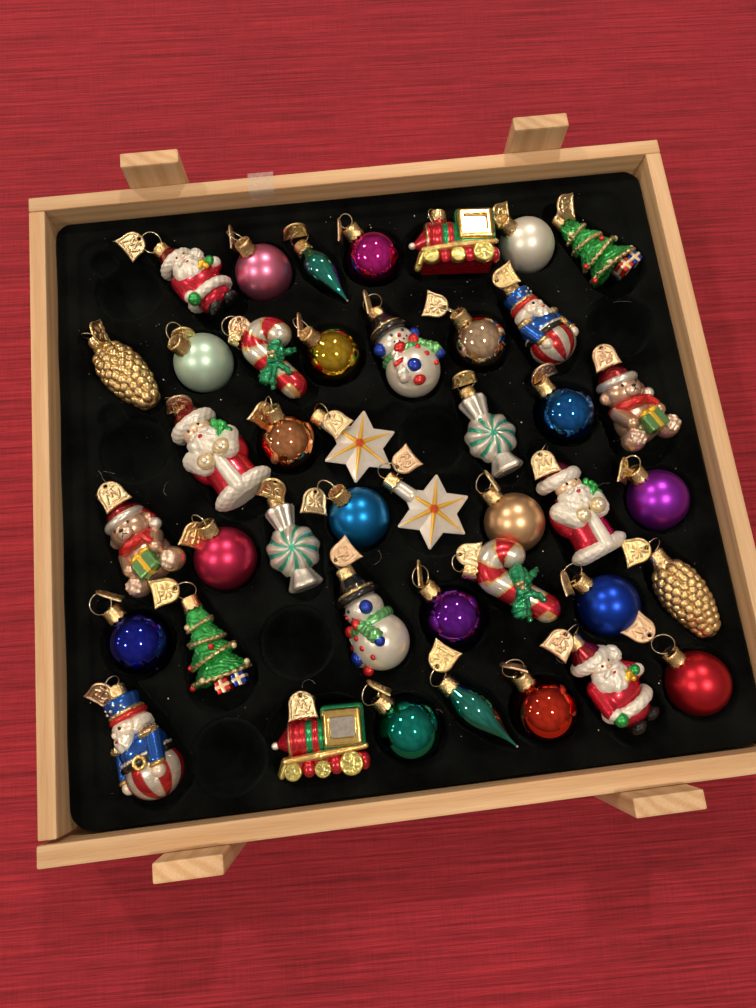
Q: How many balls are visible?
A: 18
